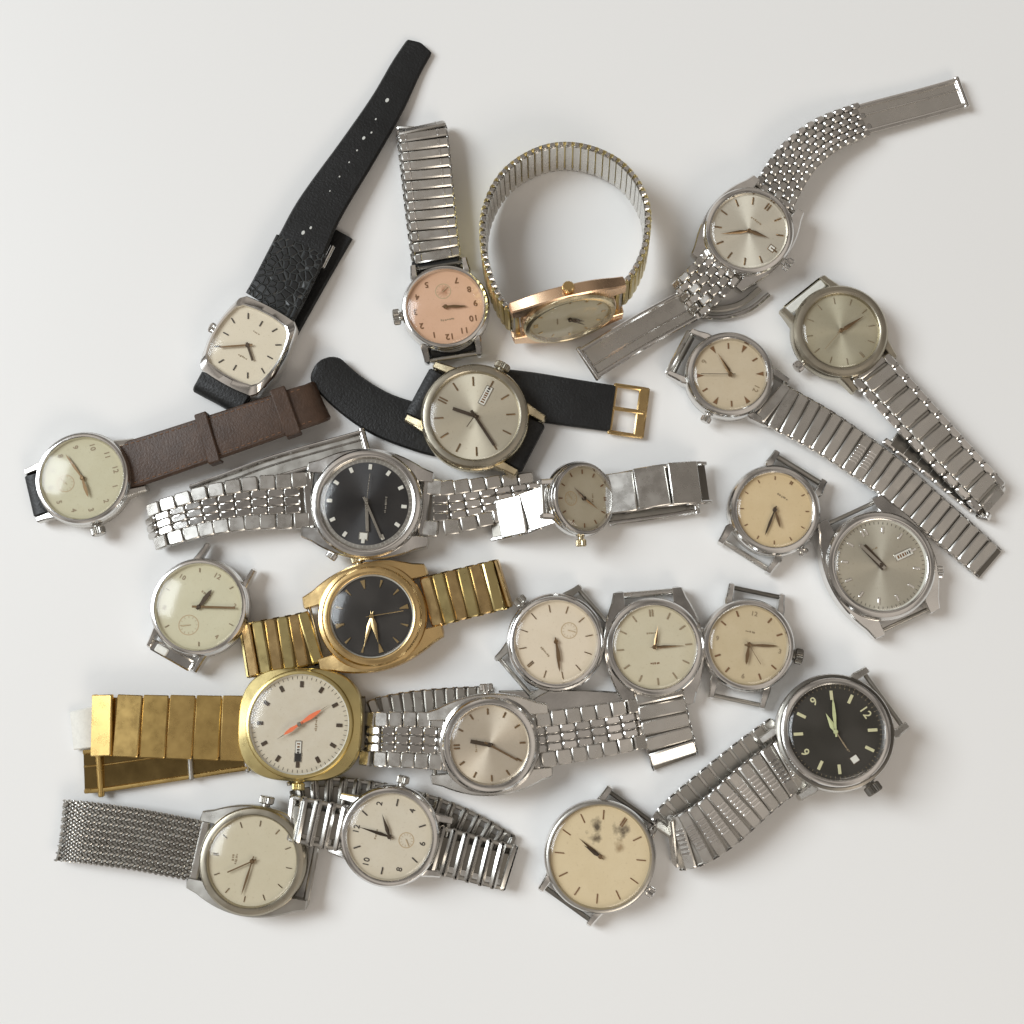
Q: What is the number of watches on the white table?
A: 23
